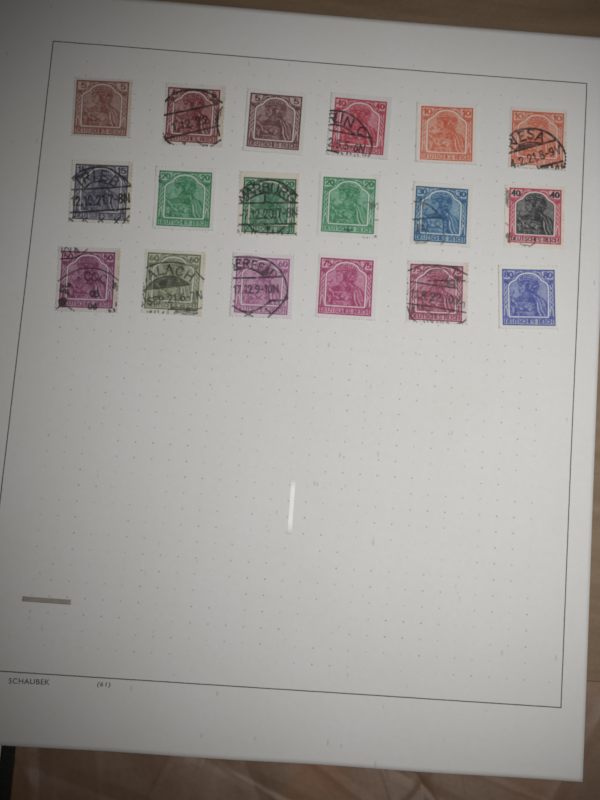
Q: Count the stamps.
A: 18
